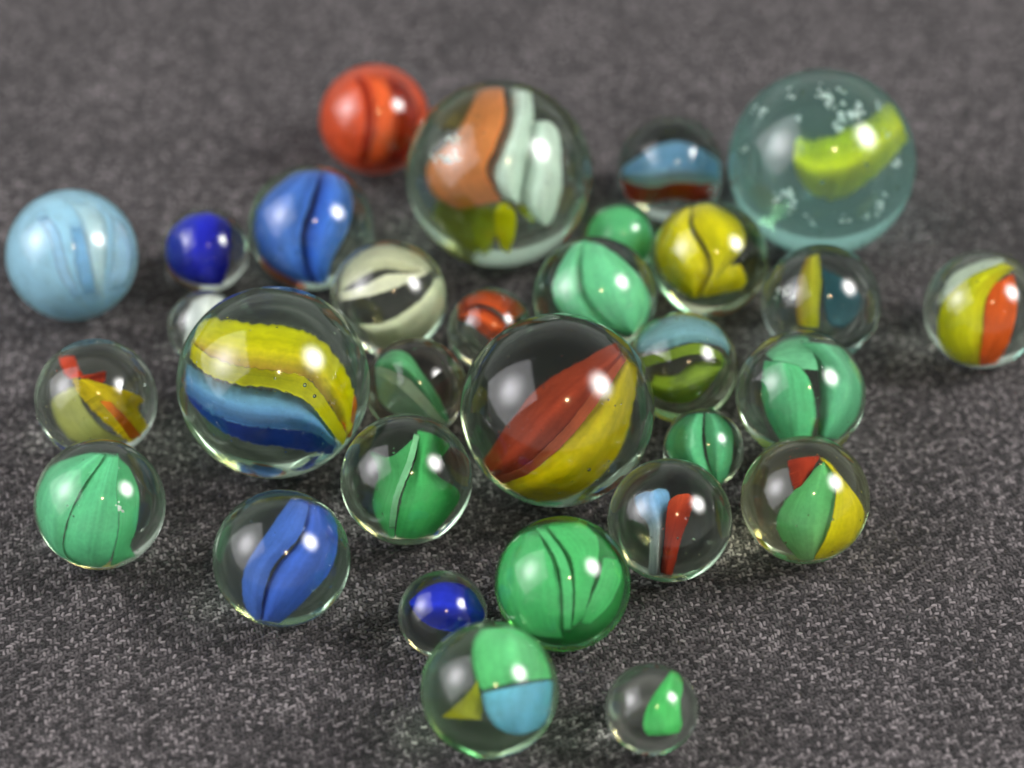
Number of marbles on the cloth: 31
